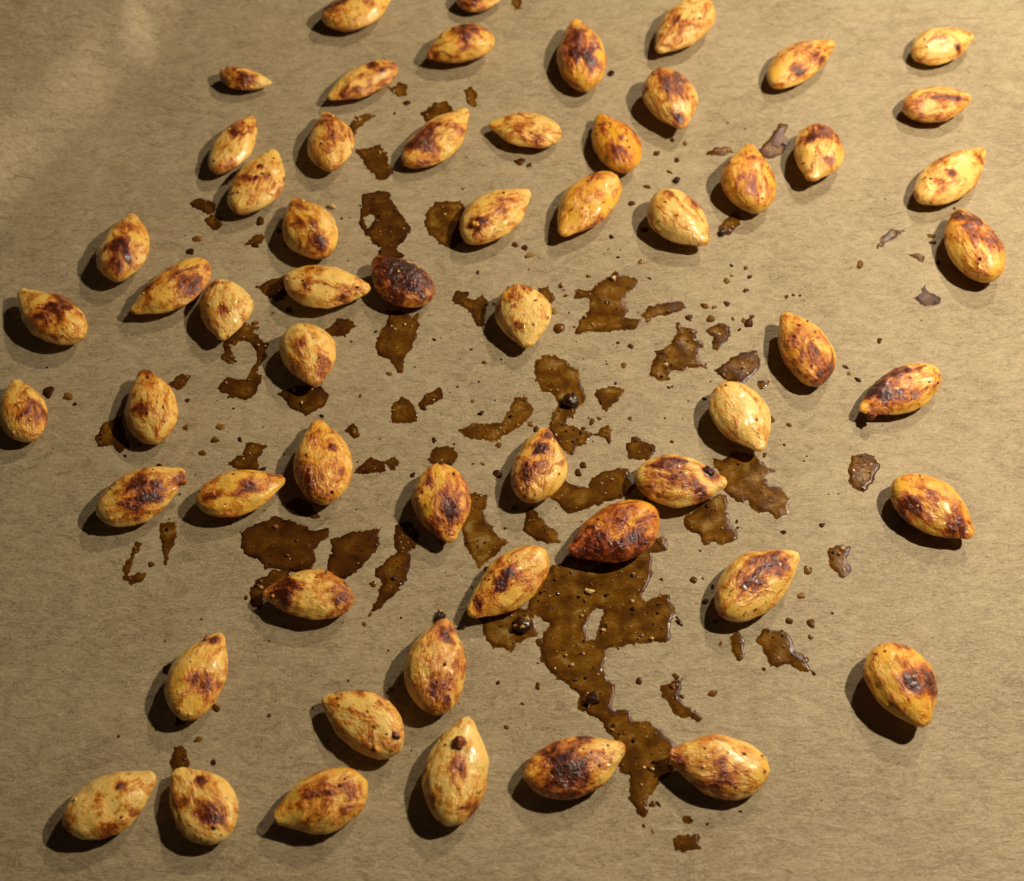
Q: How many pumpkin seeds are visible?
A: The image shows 59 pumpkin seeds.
